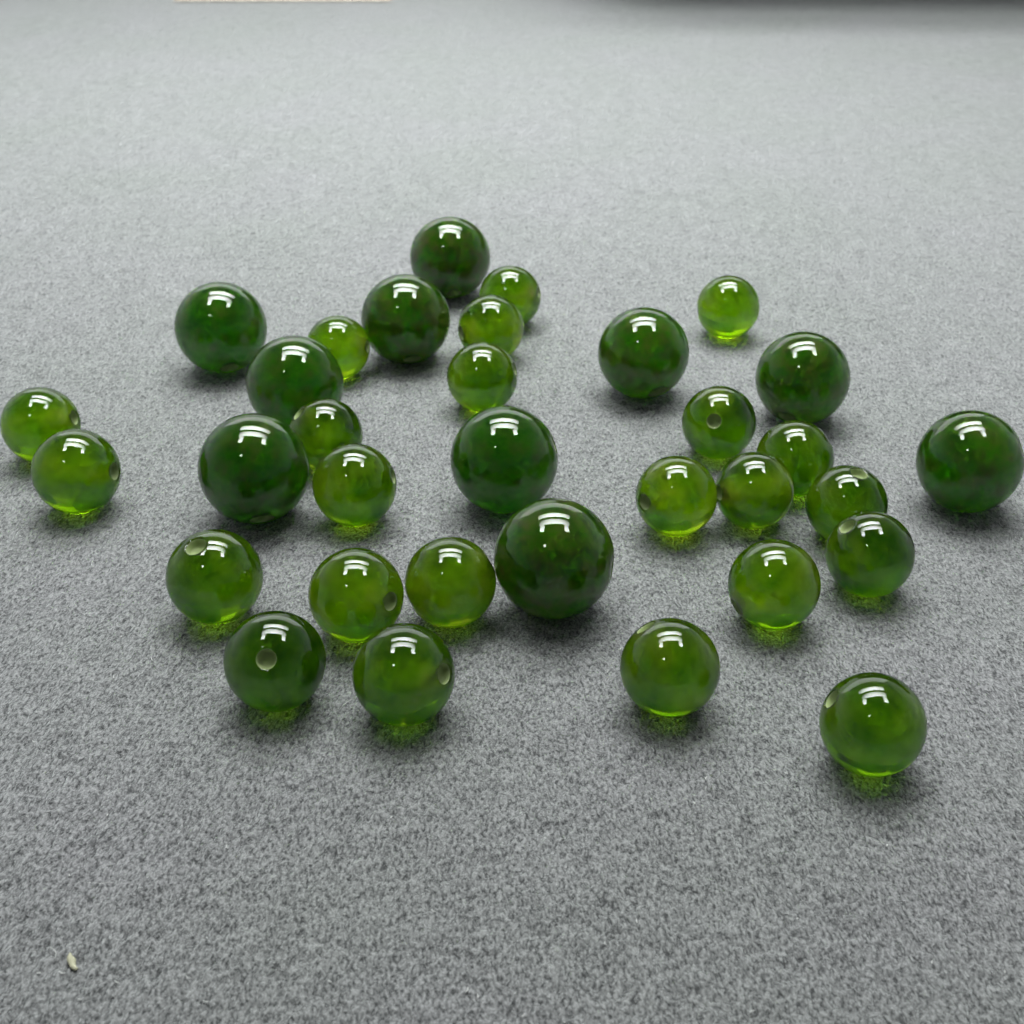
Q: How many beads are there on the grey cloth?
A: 33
